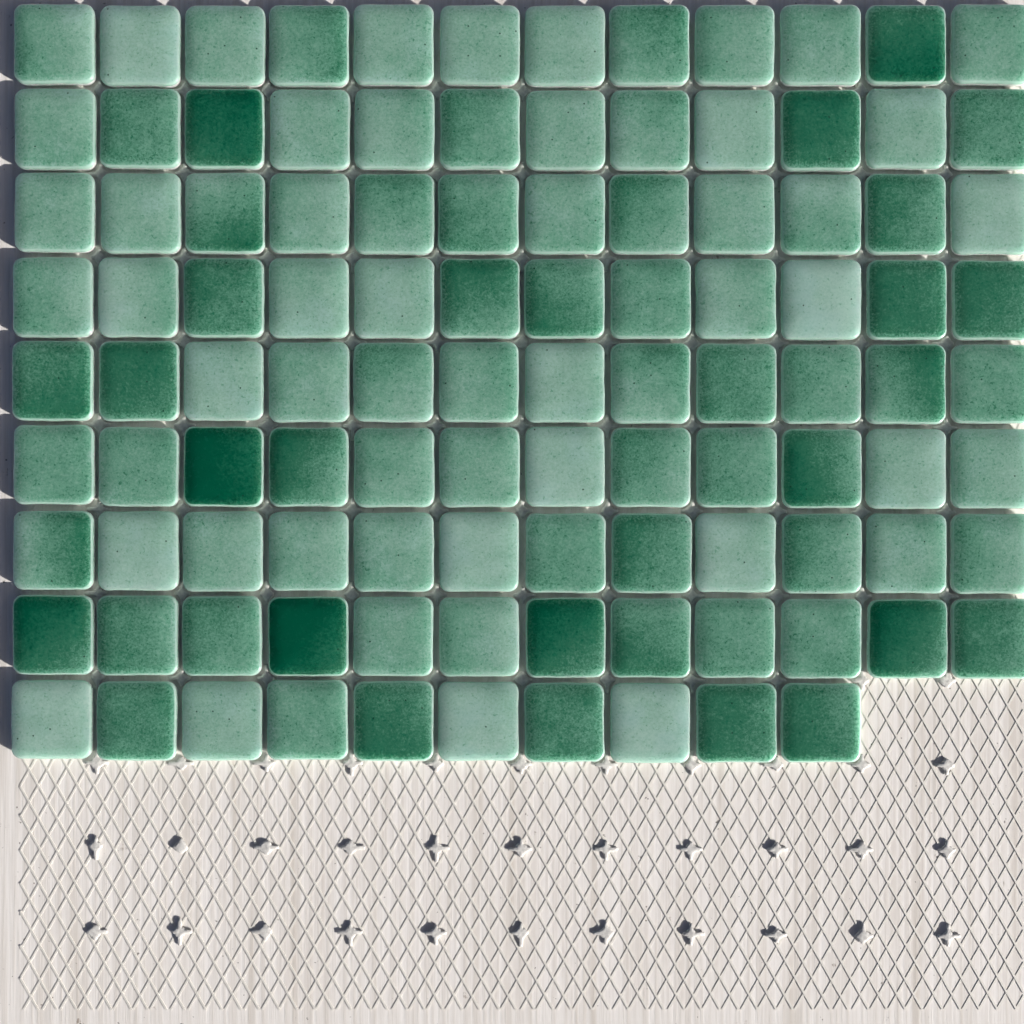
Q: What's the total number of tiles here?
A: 106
